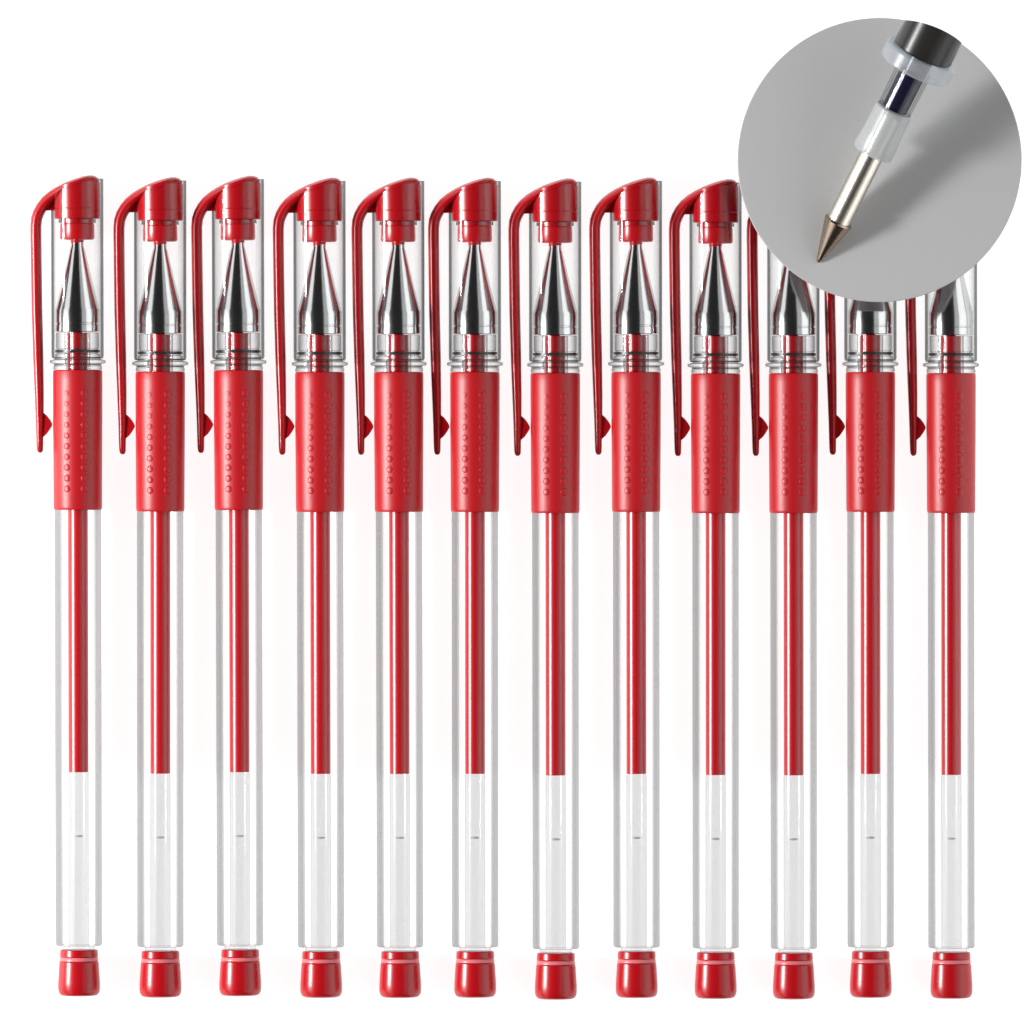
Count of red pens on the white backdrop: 12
